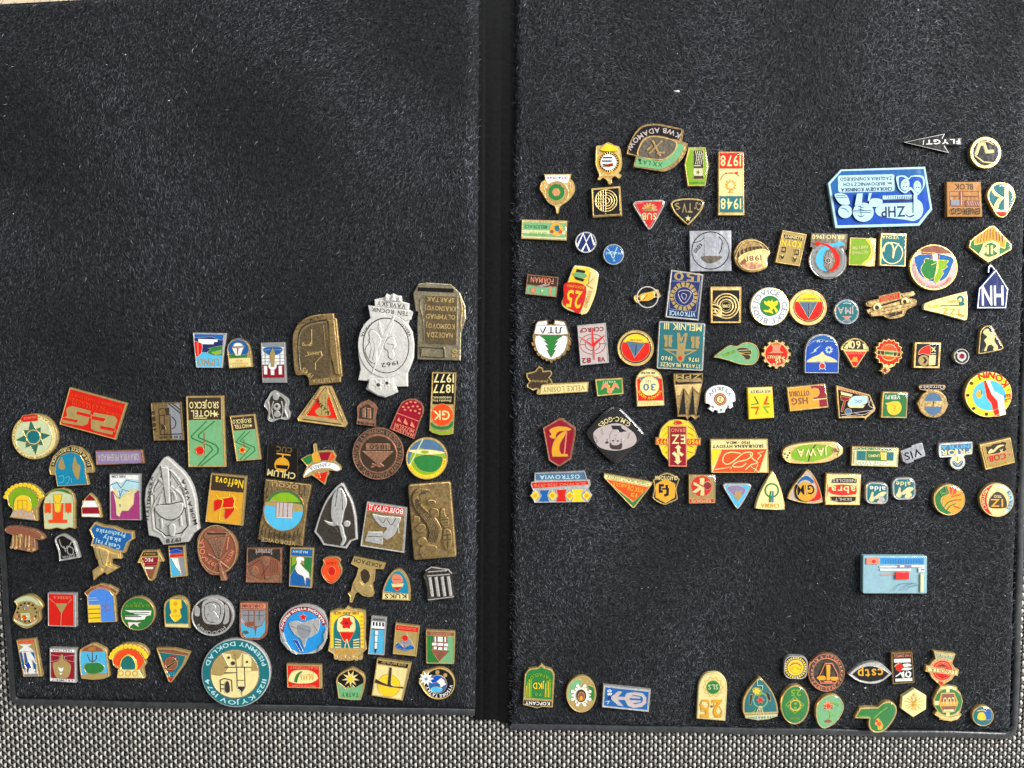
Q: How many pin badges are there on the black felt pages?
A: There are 162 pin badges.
